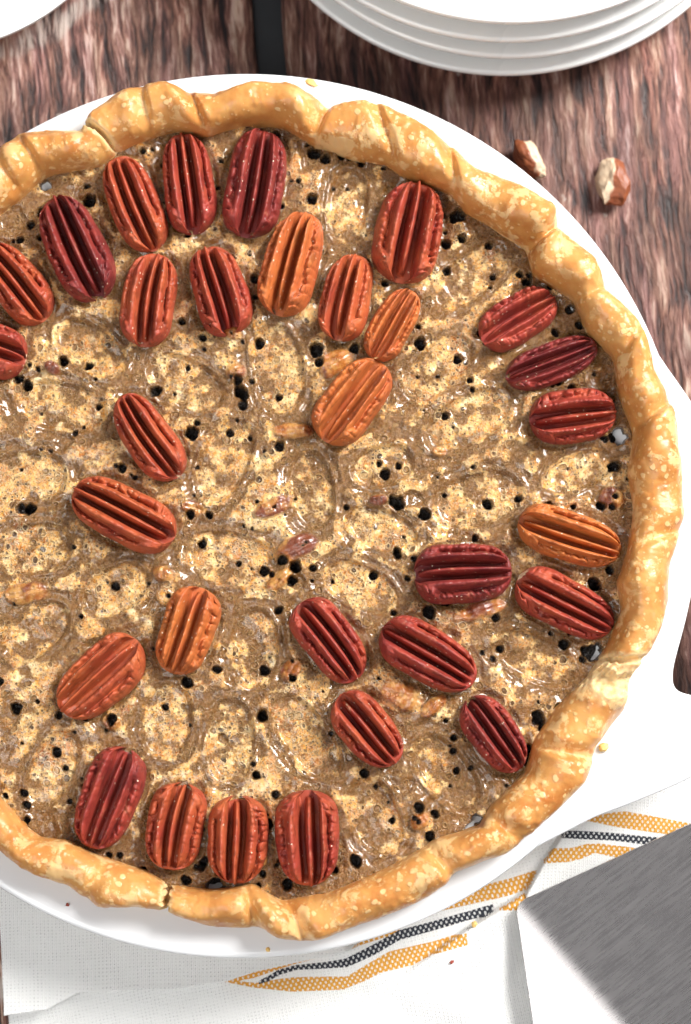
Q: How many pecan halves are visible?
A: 31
